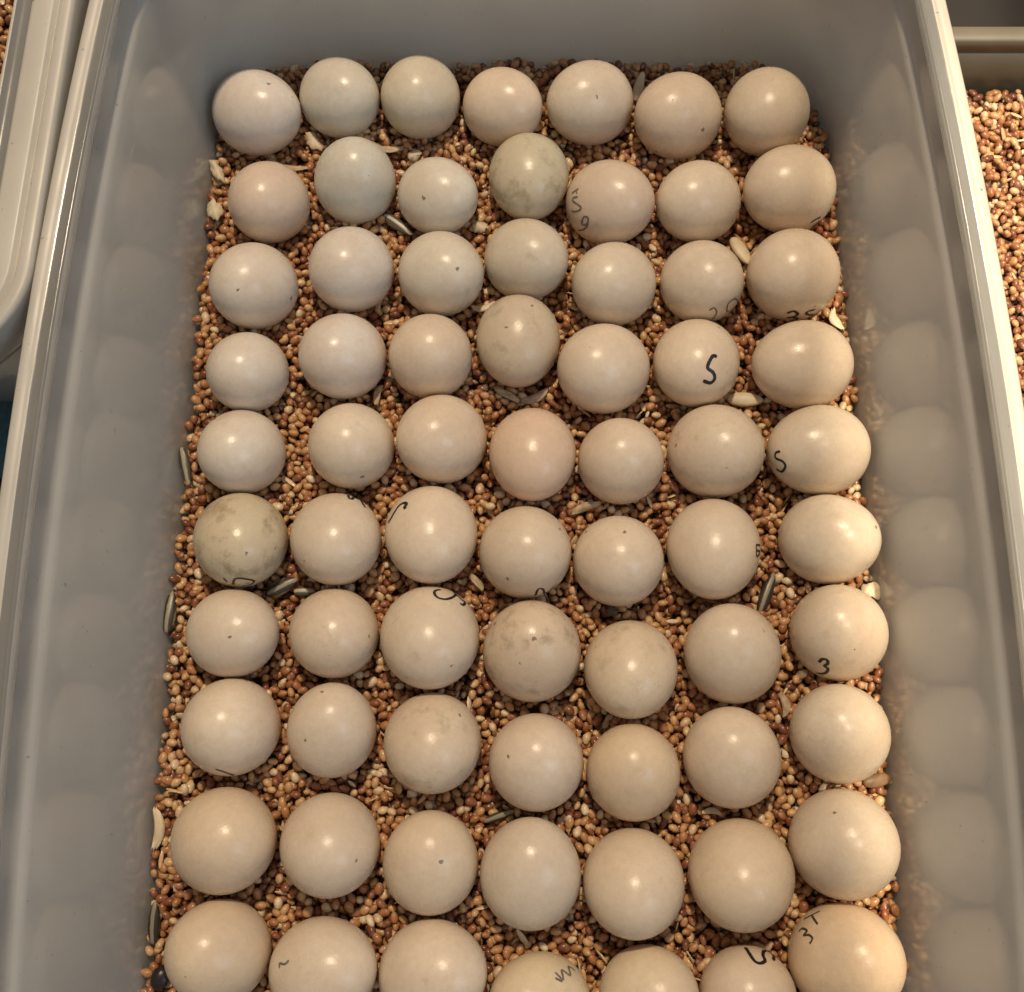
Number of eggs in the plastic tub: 70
